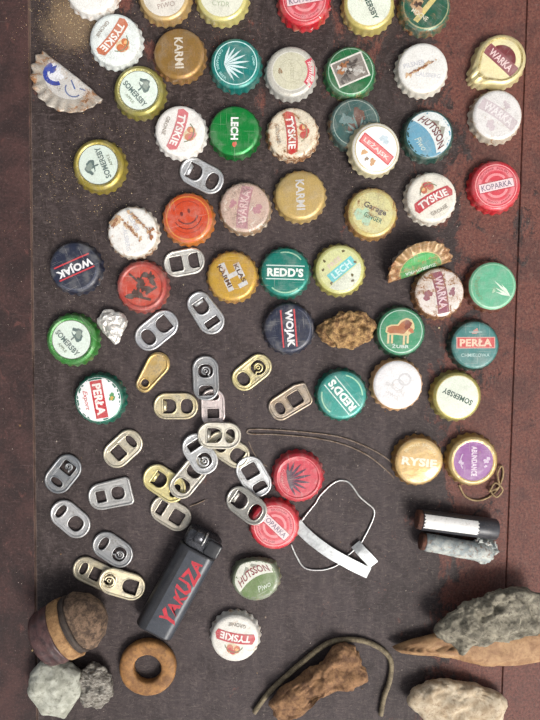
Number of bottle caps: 52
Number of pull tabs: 25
